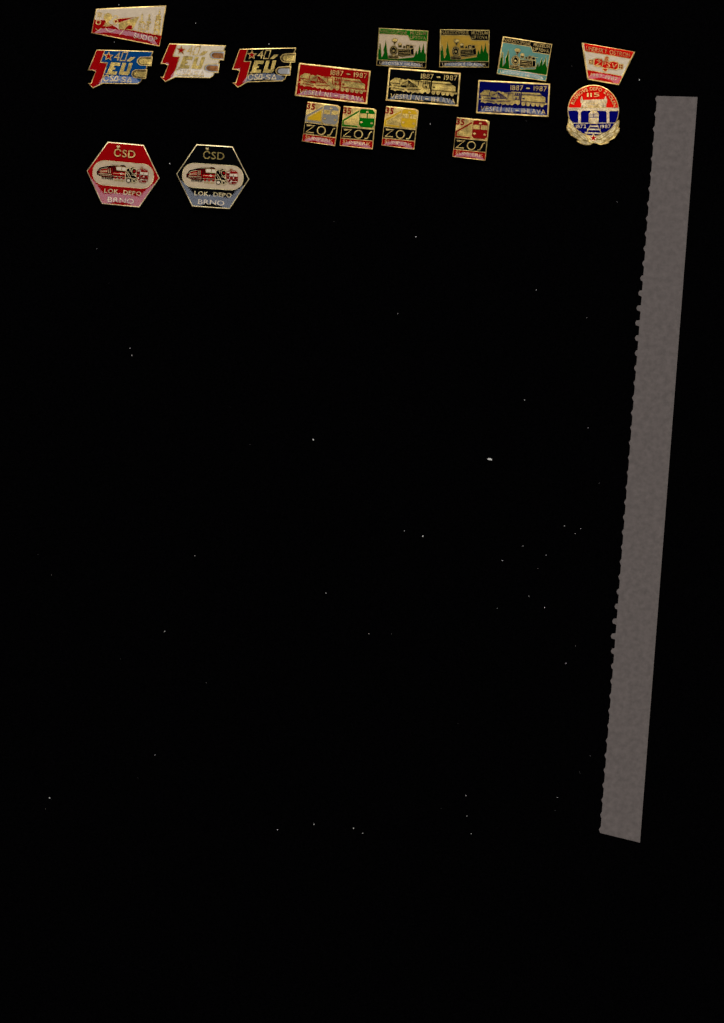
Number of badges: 18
